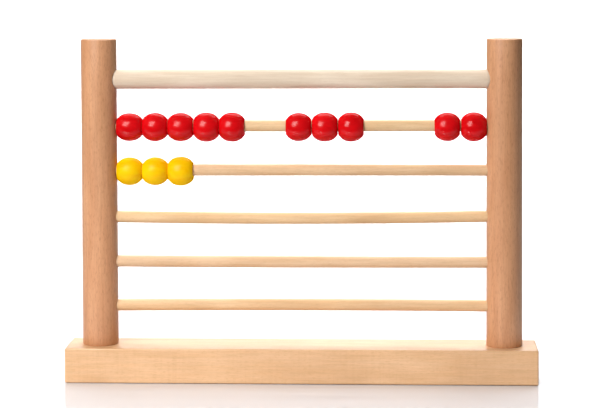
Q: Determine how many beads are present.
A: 13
